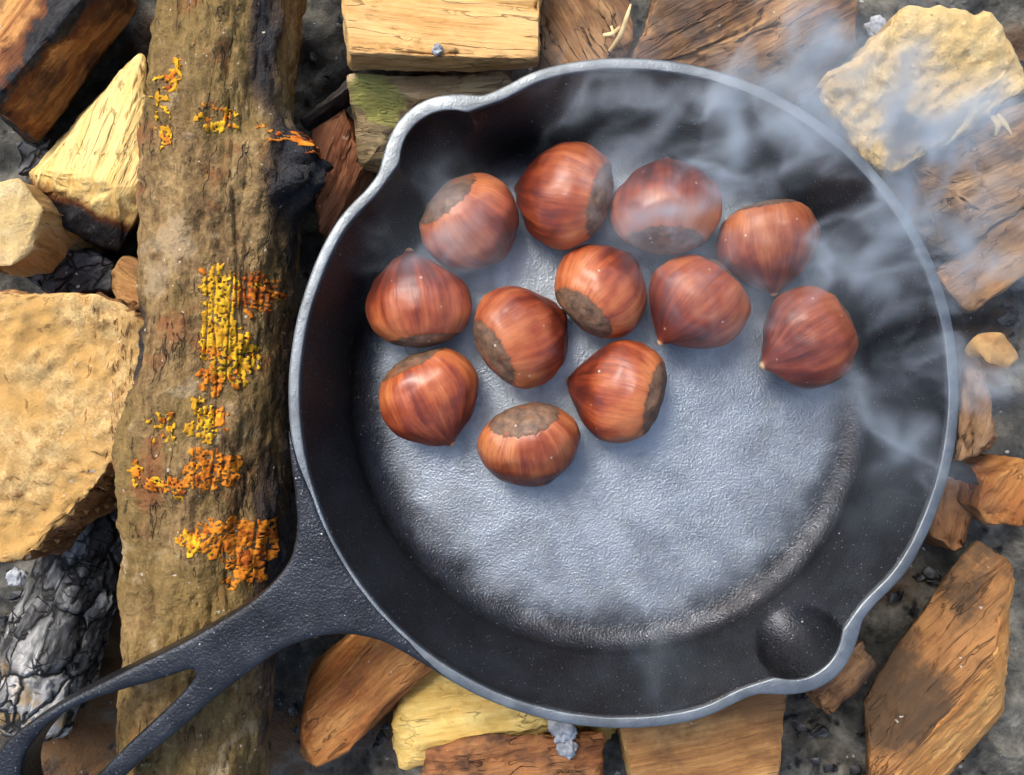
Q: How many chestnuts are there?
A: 12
